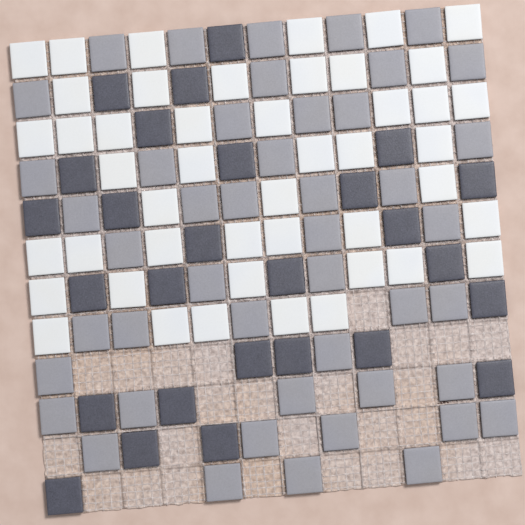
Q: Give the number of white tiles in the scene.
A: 46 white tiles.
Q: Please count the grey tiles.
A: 46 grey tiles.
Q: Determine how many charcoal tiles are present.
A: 27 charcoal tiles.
